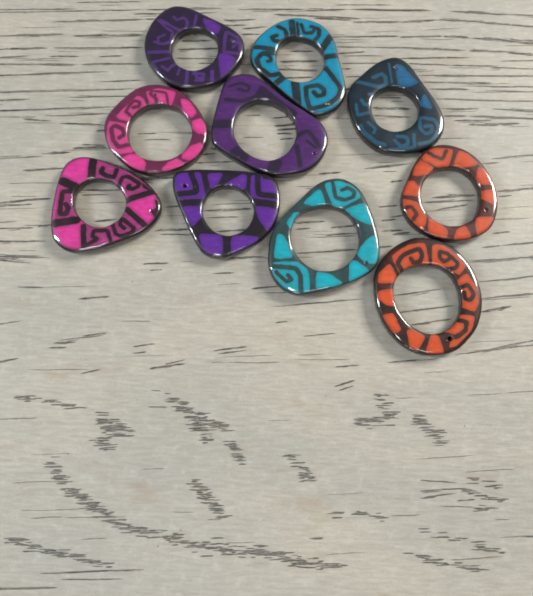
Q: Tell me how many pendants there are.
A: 10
